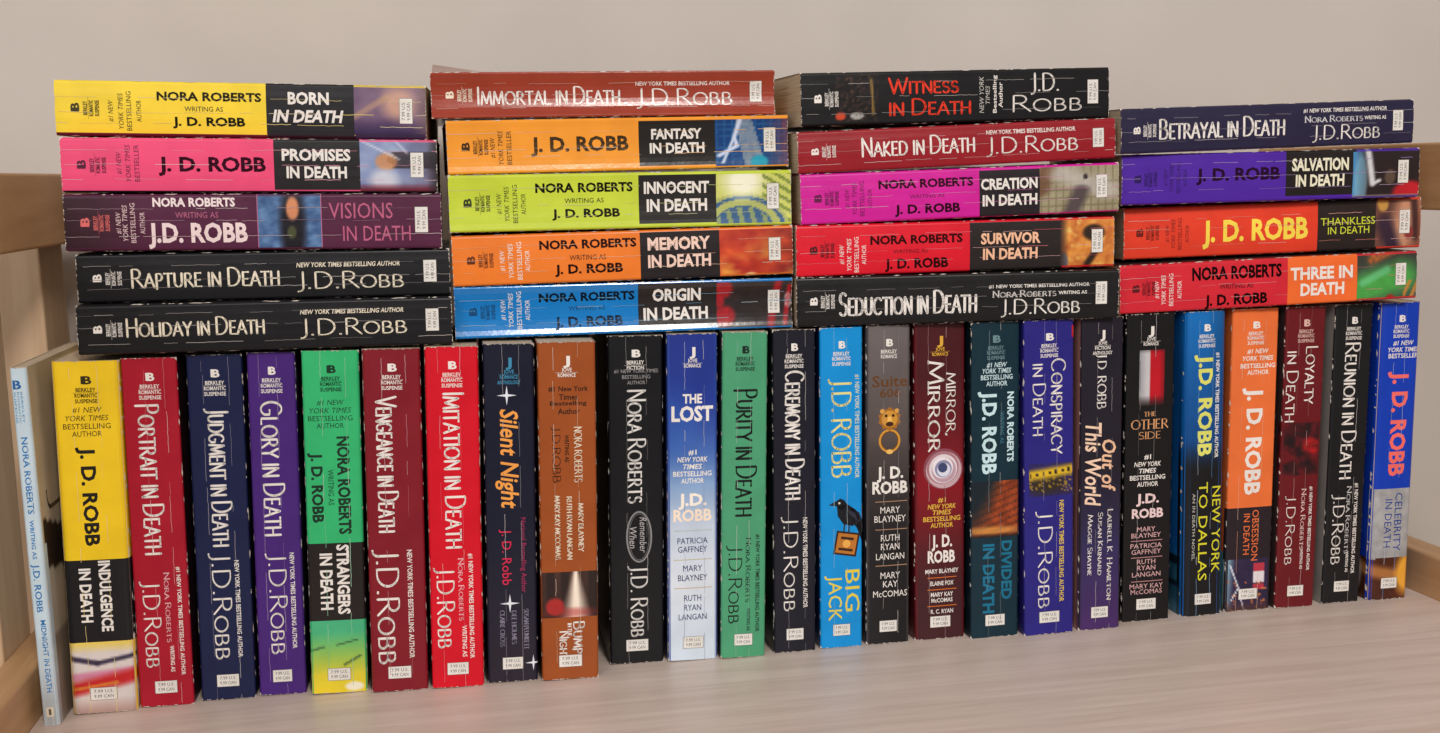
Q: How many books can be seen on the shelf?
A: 45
